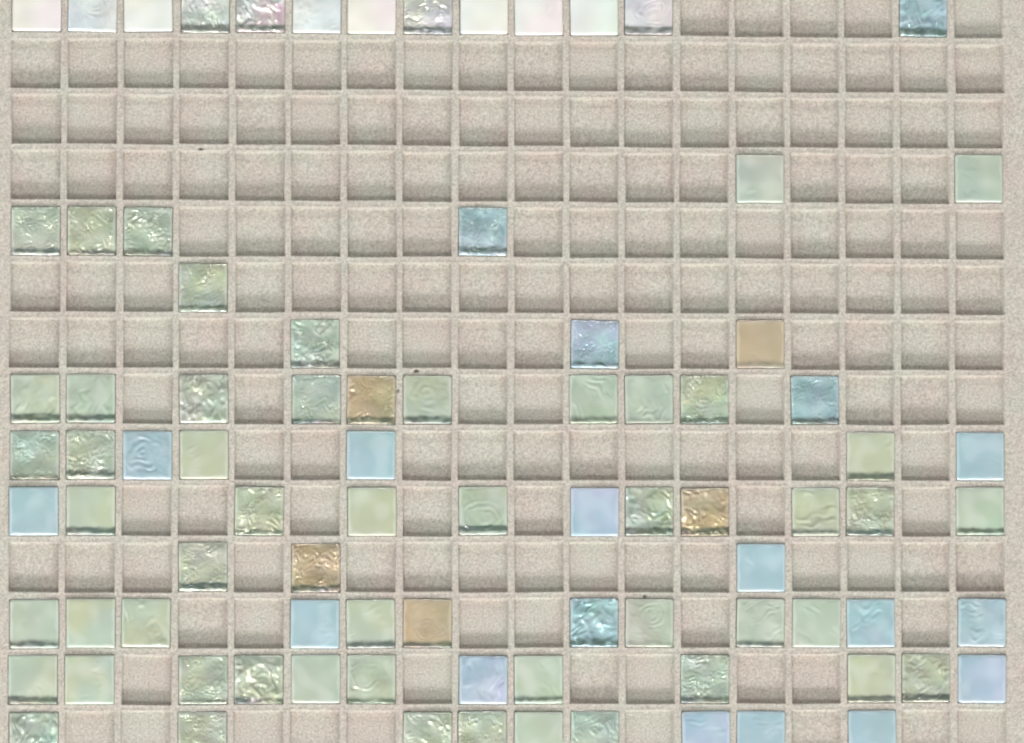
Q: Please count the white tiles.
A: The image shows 12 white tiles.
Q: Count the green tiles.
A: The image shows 51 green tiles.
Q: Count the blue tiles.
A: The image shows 19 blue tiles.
